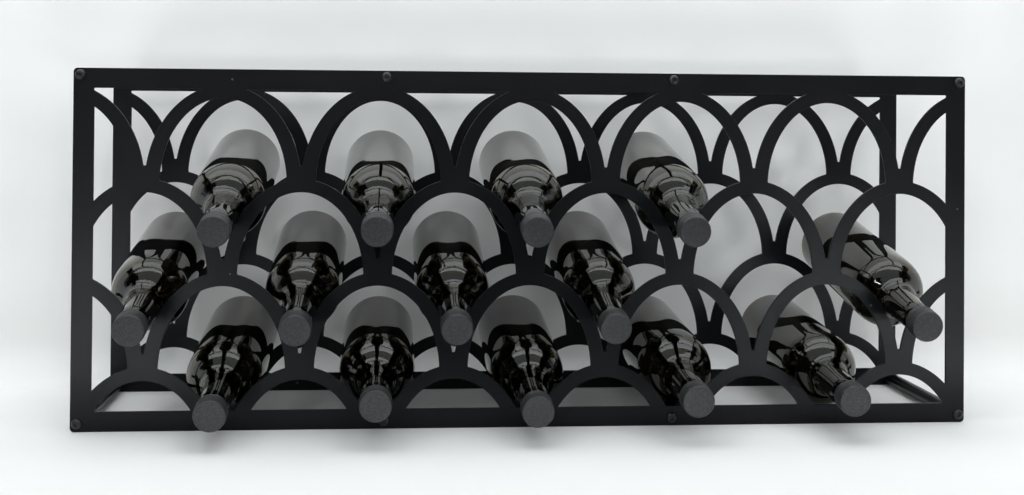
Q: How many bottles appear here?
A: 14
